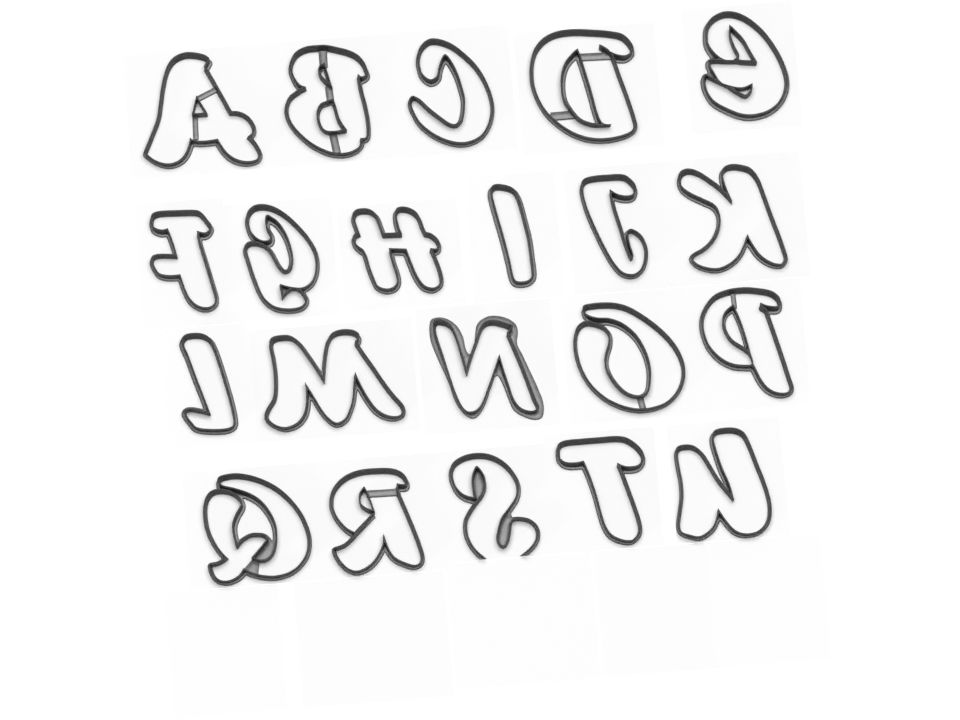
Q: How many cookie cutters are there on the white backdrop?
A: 21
